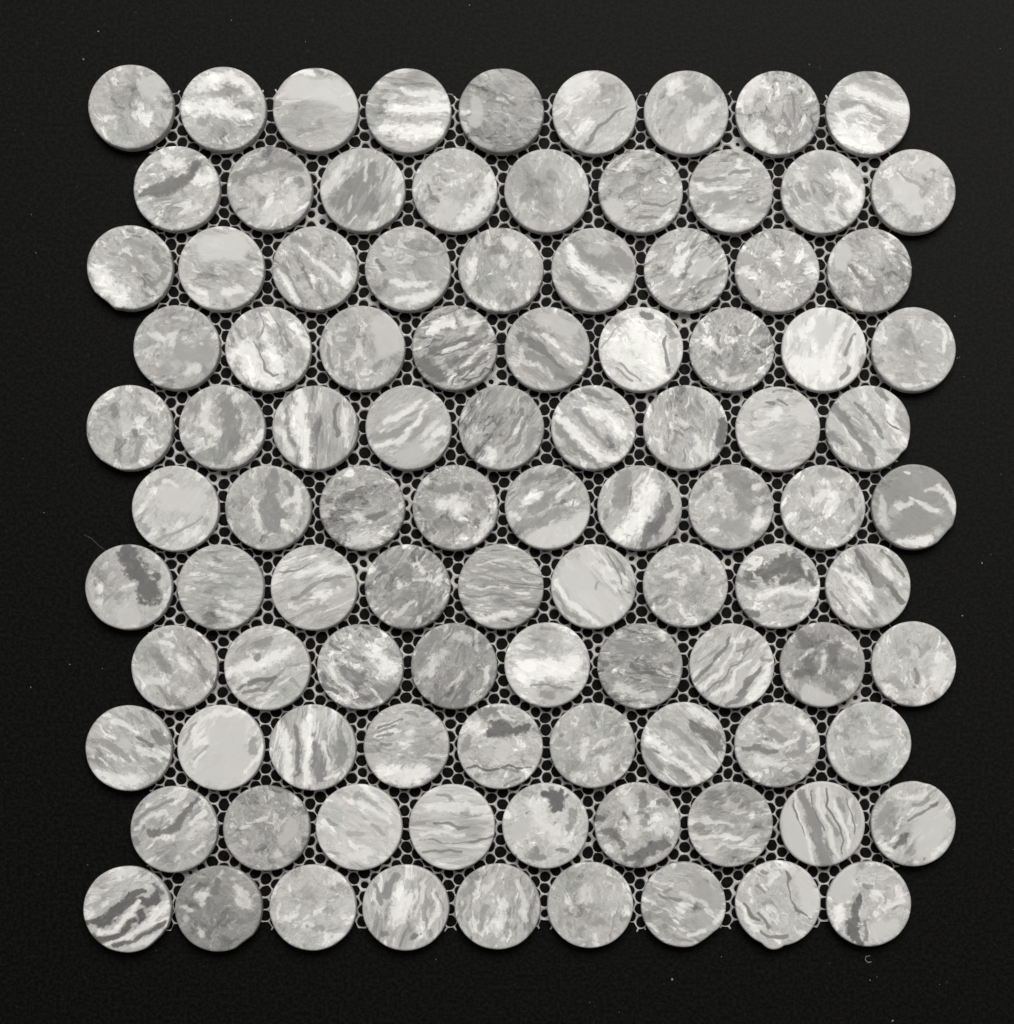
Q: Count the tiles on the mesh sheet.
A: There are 99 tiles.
